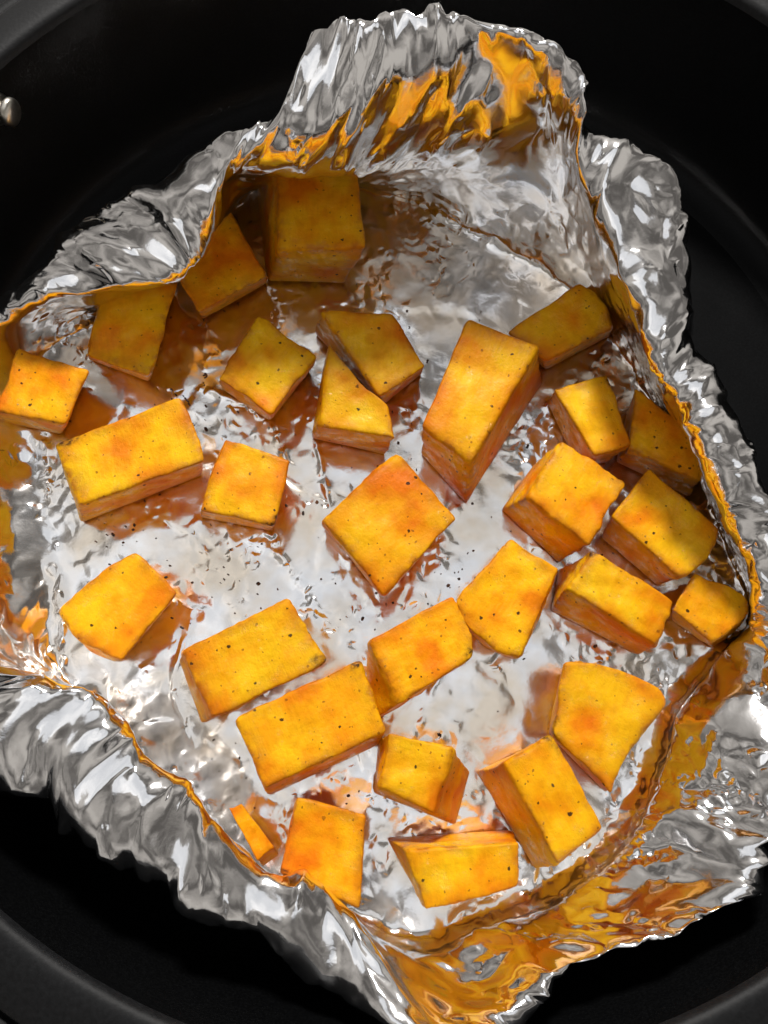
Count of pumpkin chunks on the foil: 29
